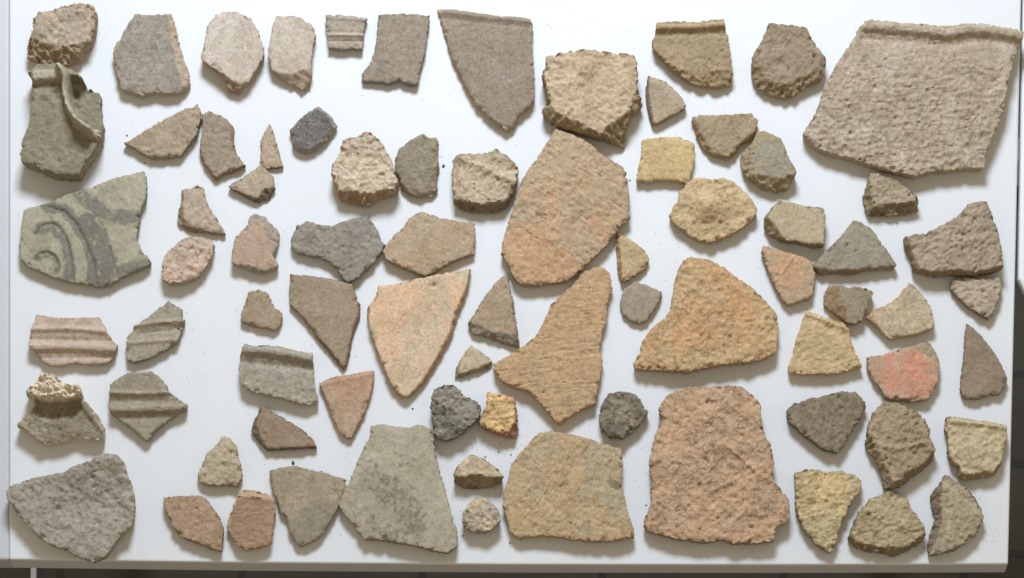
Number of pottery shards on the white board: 78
